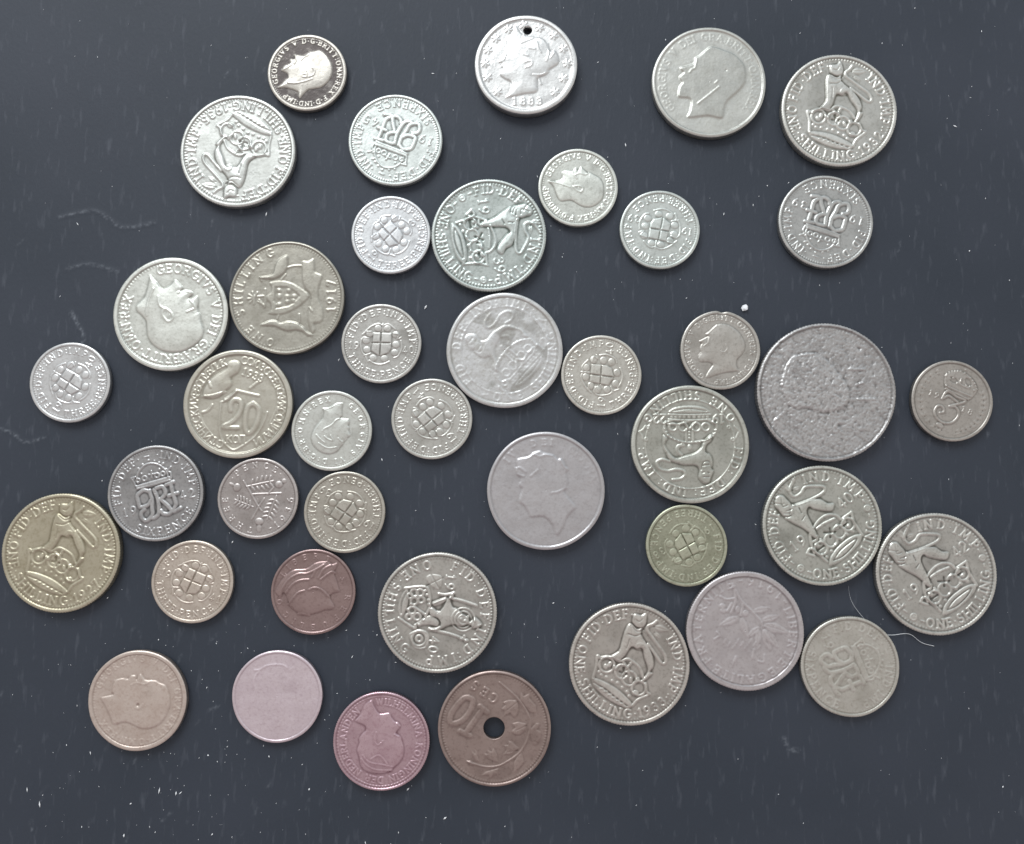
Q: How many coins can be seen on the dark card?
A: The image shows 42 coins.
